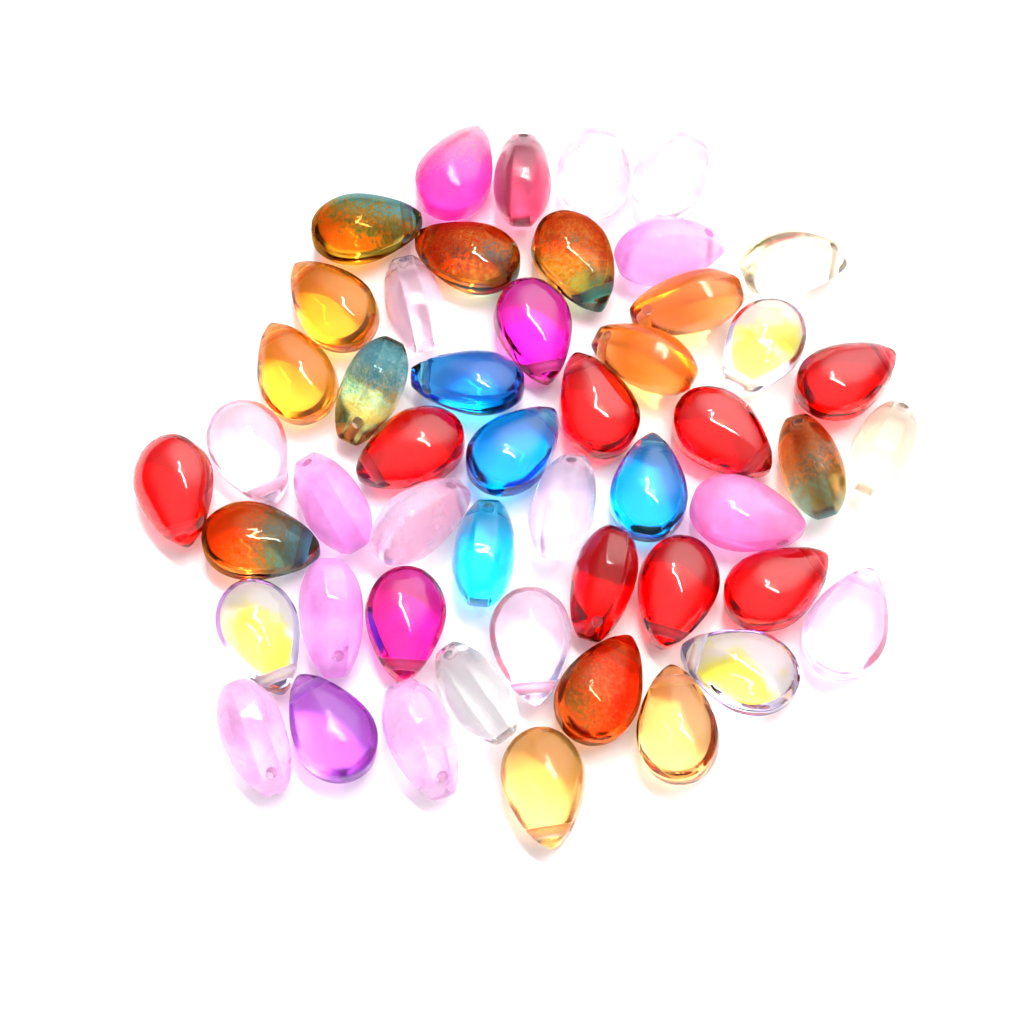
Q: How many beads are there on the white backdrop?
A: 50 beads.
